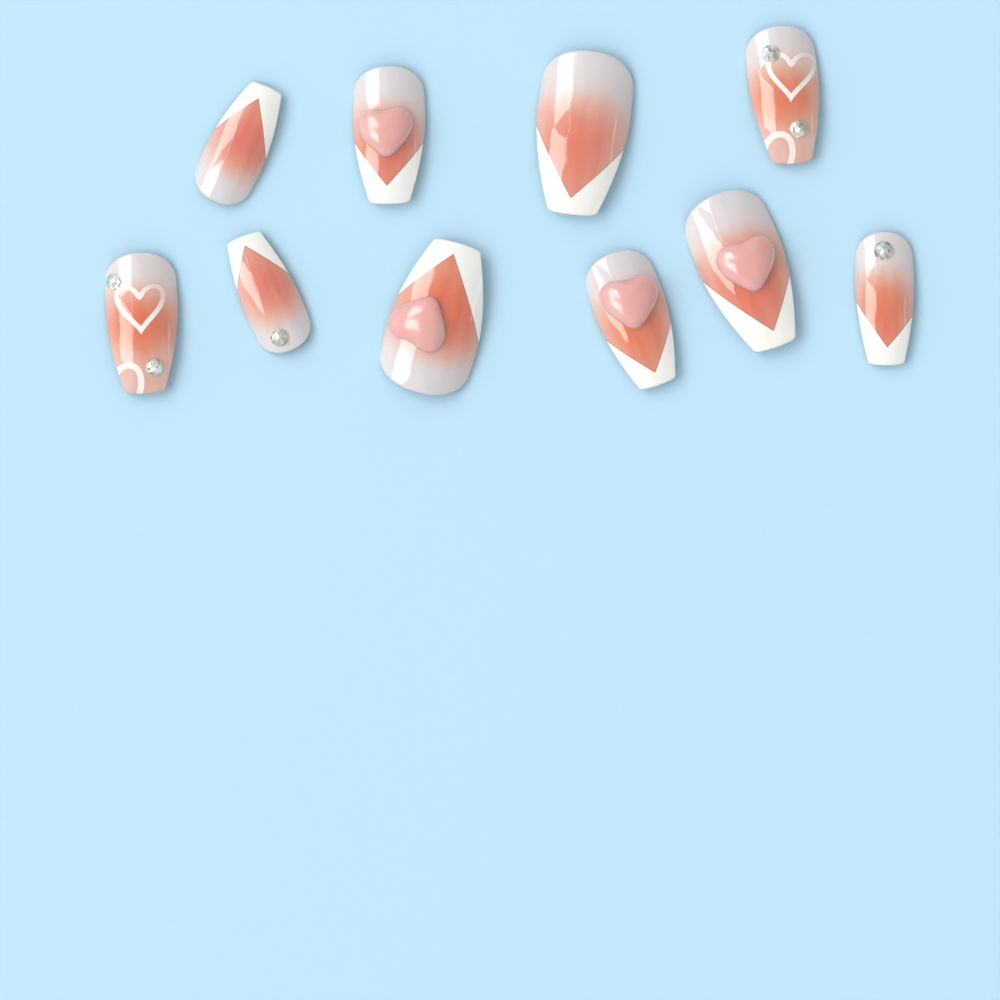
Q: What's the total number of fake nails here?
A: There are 10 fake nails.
